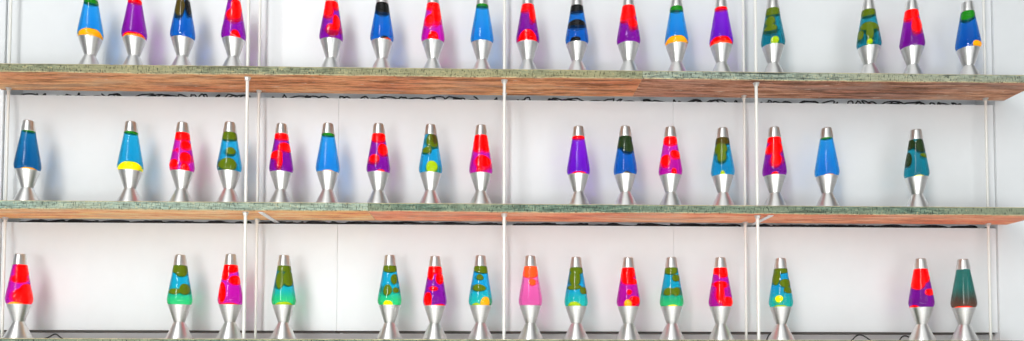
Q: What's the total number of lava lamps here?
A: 48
